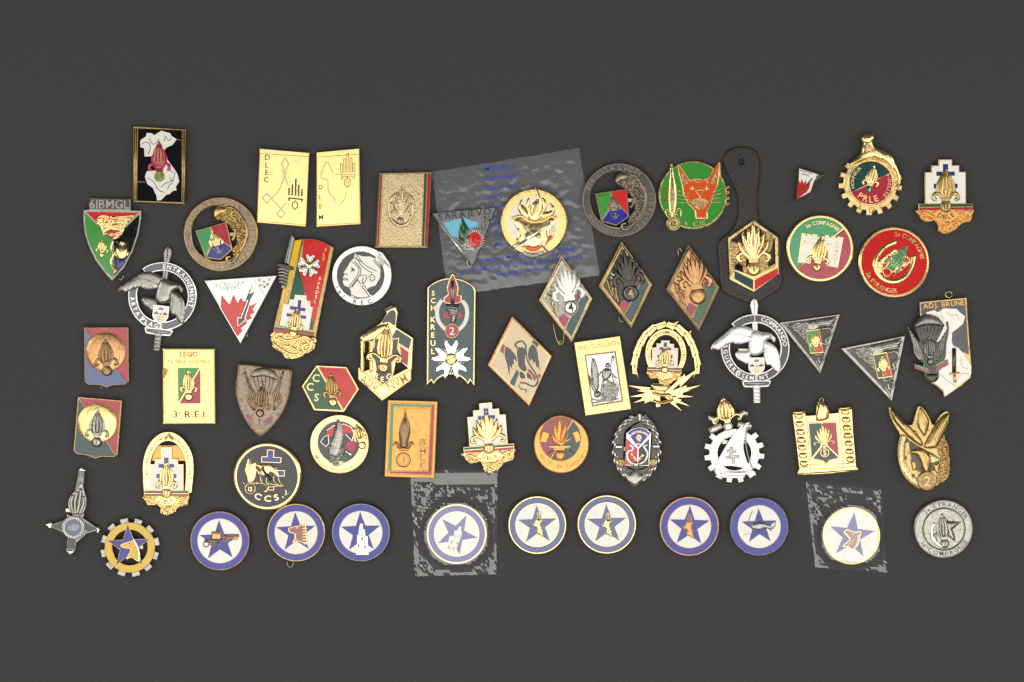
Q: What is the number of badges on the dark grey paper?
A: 59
